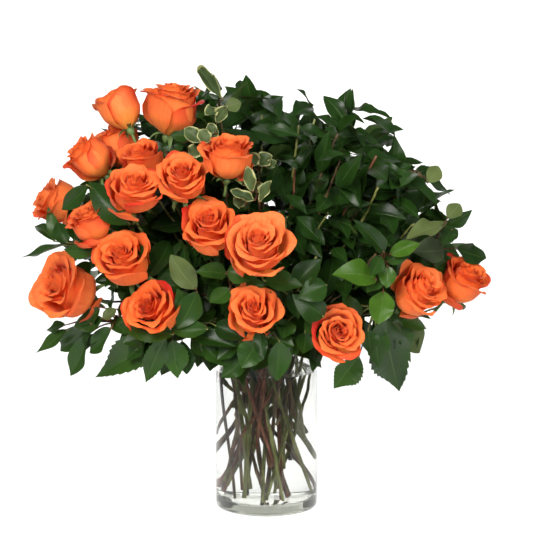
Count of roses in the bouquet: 19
